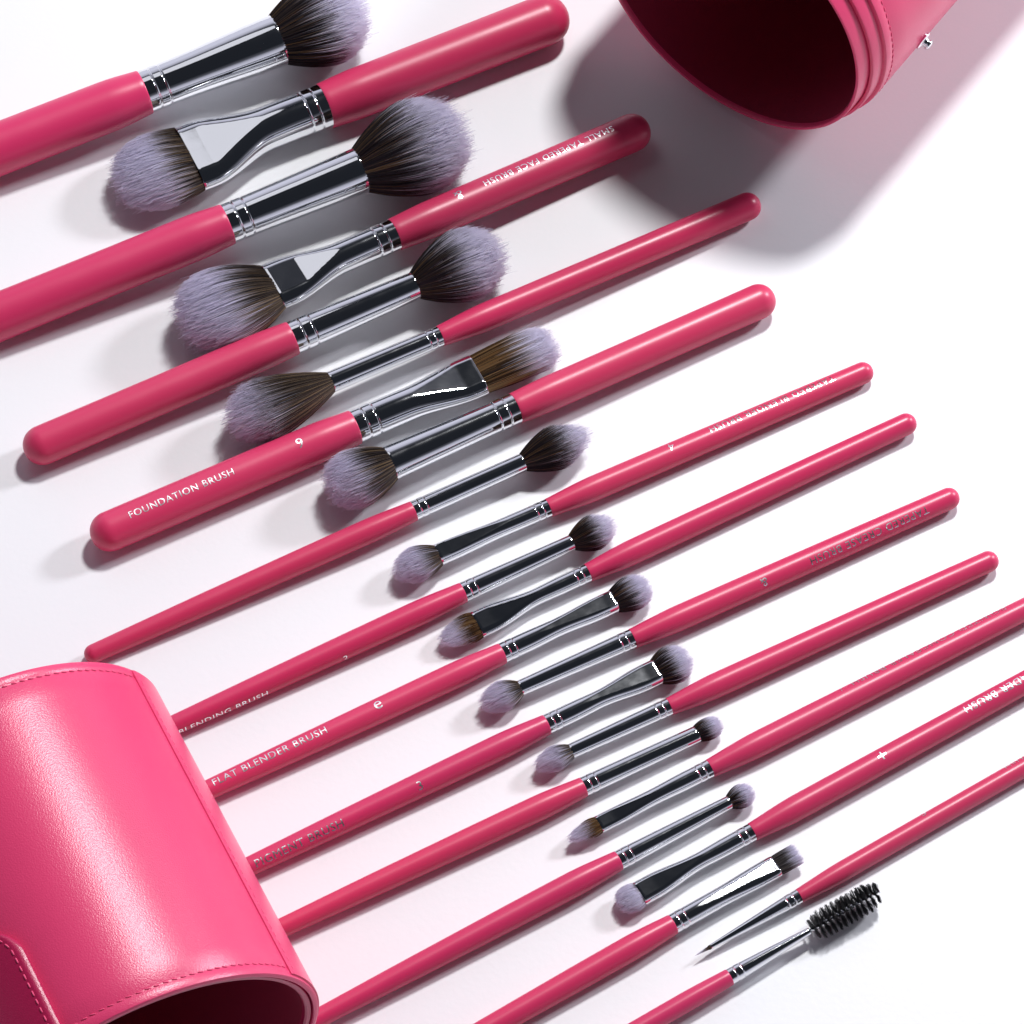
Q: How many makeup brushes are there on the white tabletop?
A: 23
